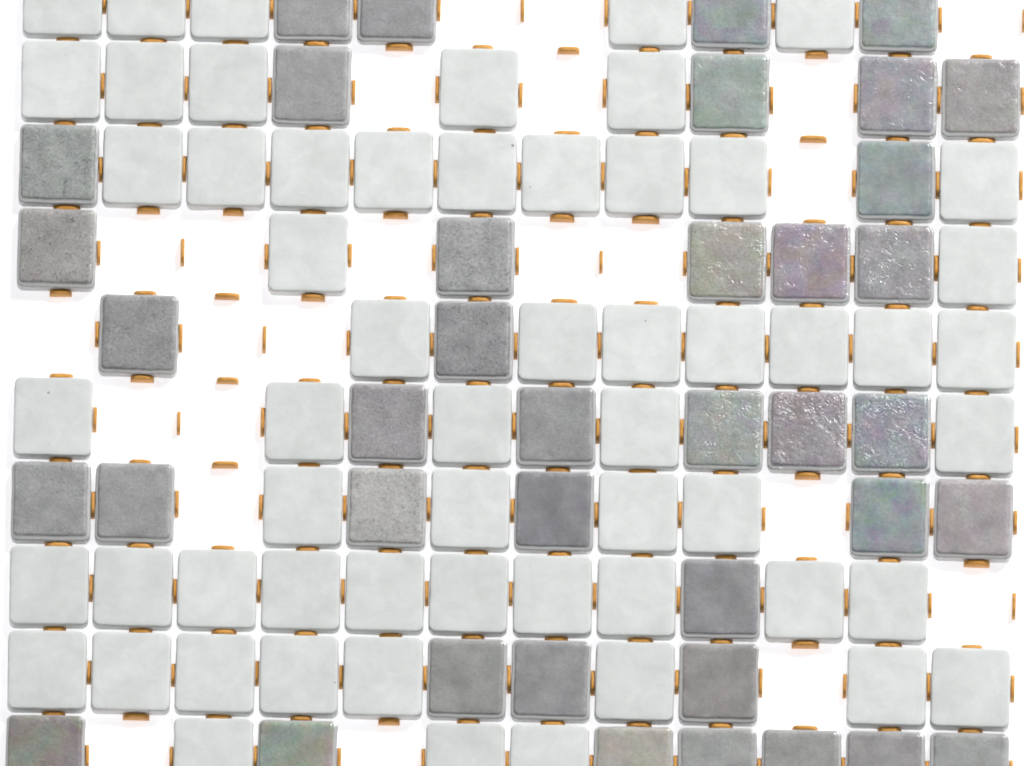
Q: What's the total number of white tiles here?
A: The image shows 58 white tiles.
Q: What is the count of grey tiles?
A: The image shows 39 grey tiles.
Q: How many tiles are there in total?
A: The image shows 97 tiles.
